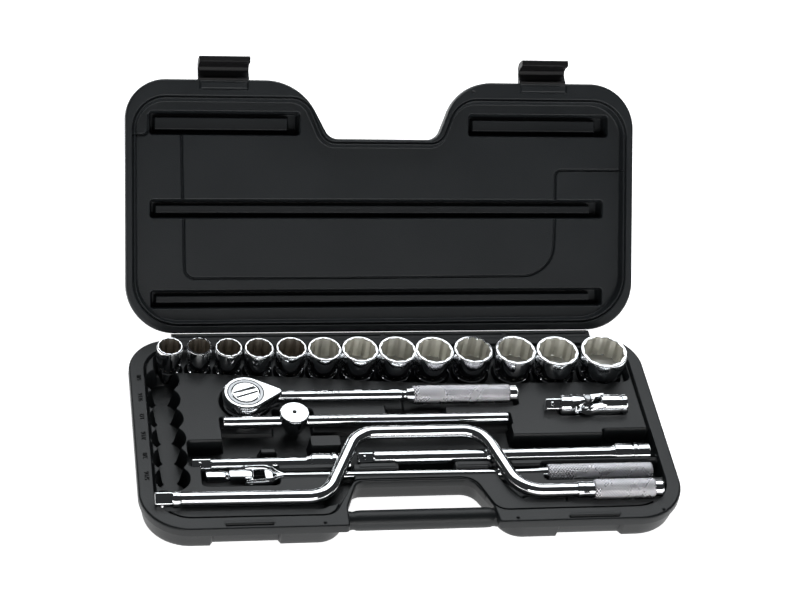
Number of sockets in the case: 13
